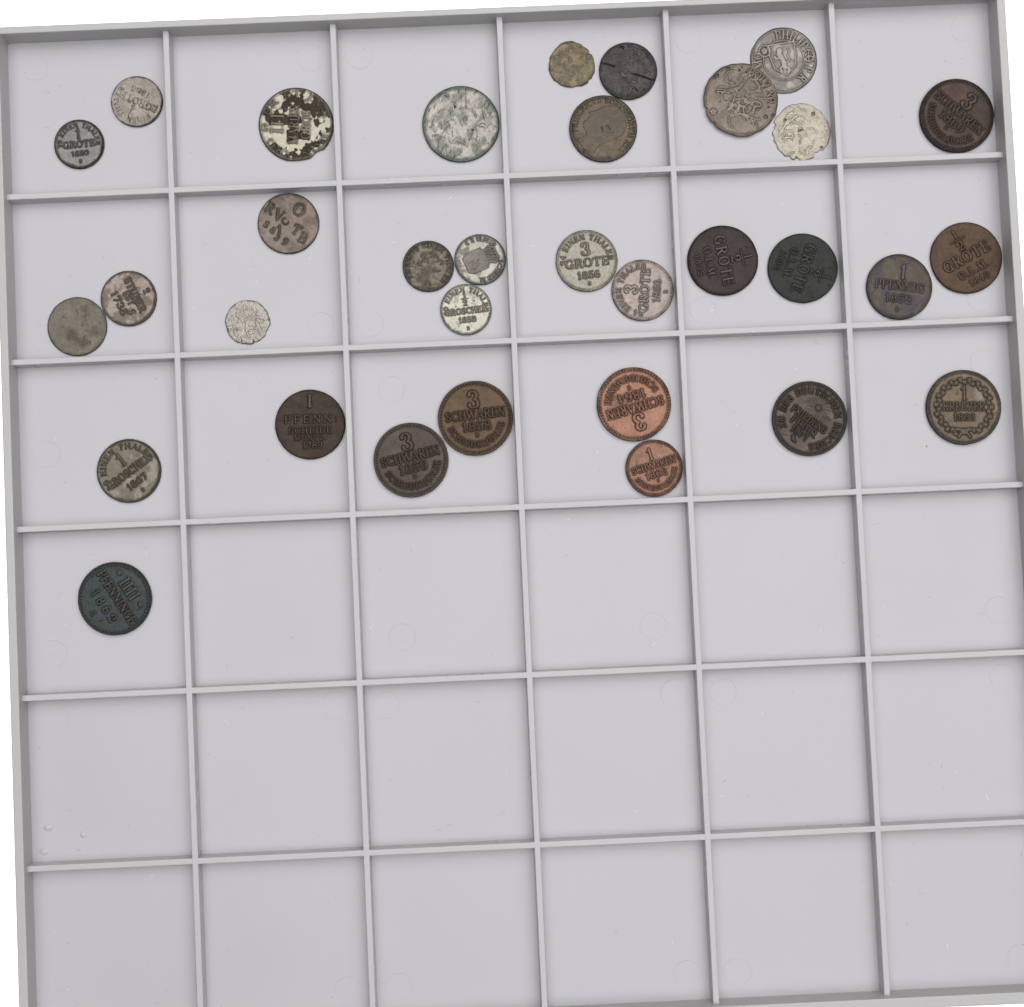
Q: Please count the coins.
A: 33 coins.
